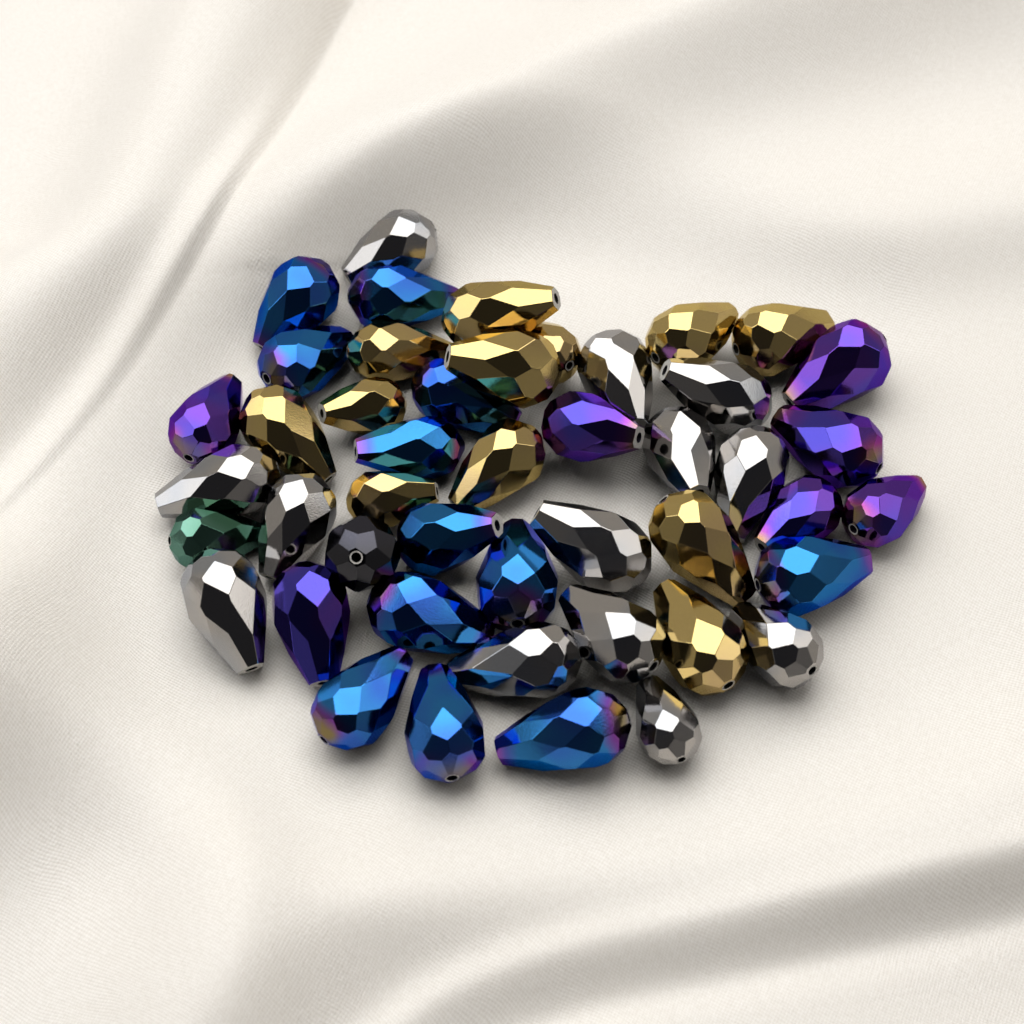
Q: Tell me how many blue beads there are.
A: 12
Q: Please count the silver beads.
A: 13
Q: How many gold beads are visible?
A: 12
